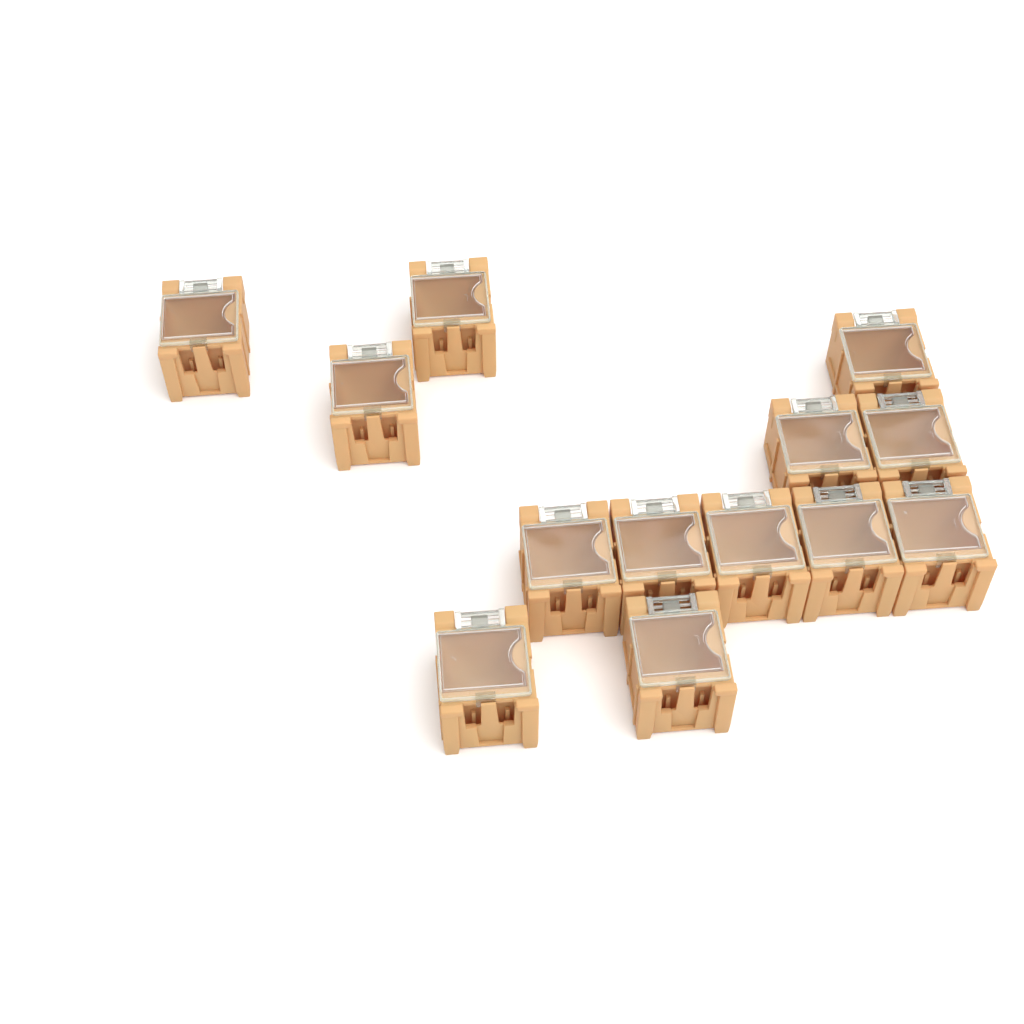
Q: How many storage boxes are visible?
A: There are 13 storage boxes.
